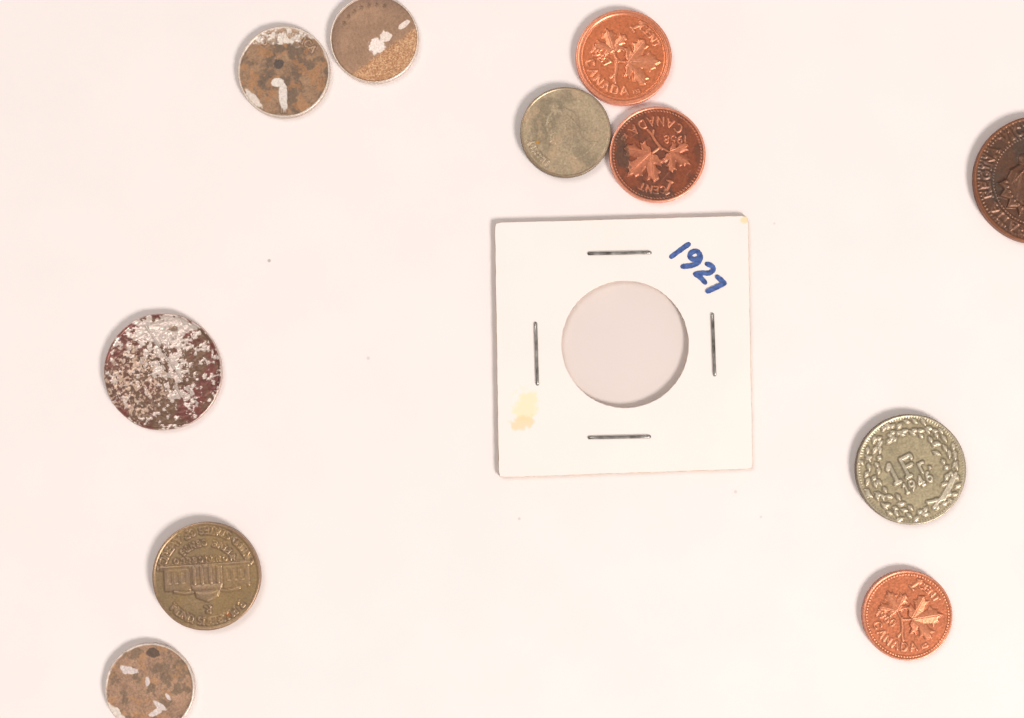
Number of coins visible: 11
